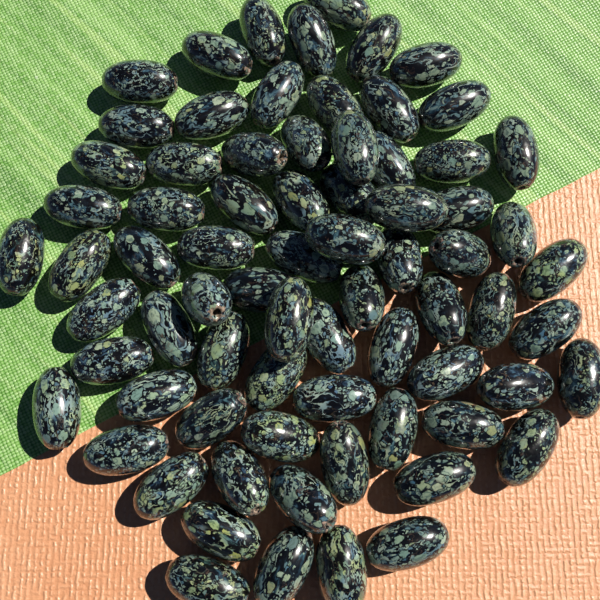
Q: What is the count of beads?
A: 74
